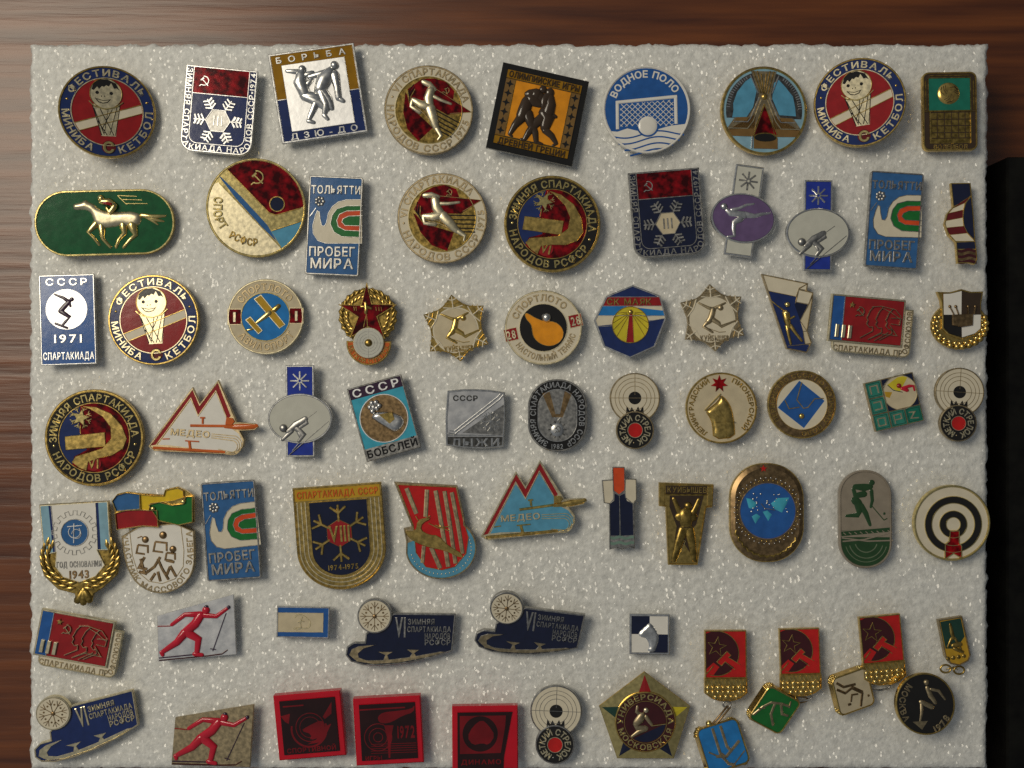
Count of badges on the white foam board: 69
